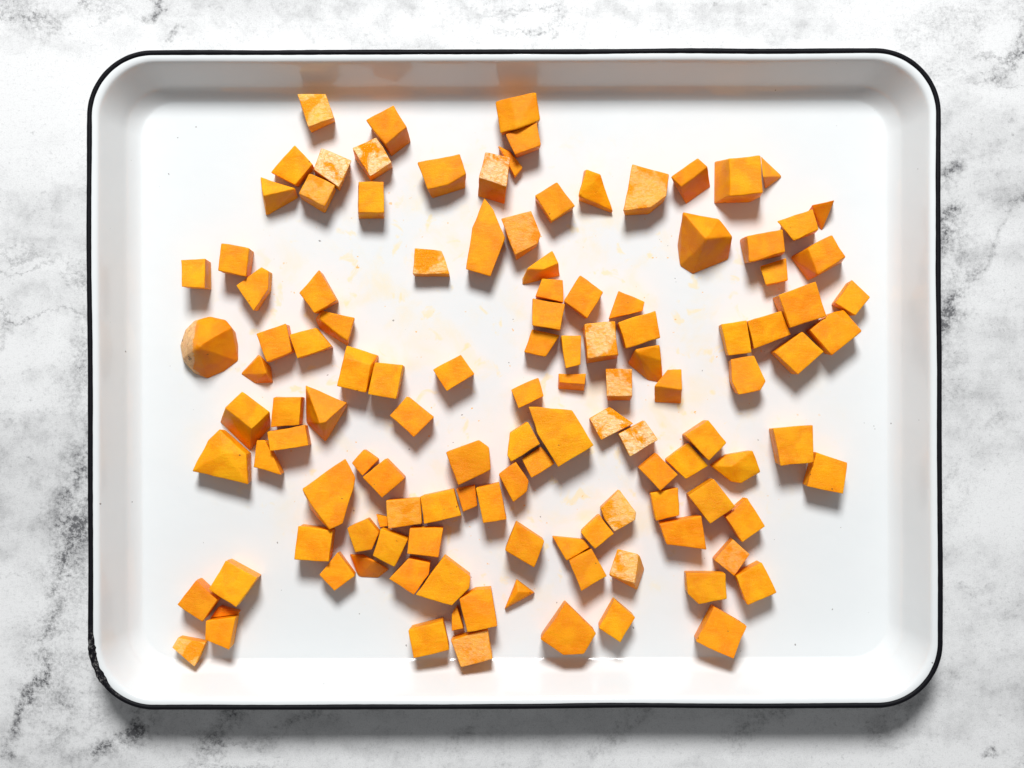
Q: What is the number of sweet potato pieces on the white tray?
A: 123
